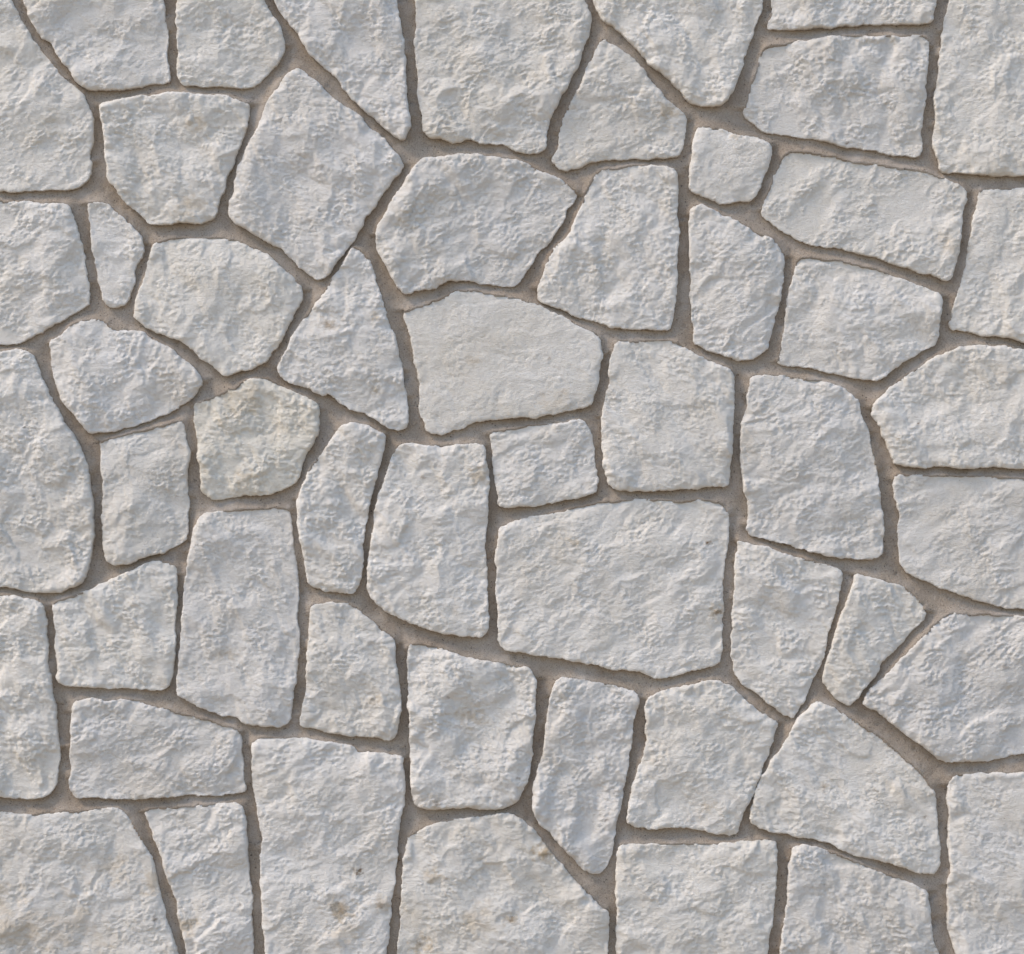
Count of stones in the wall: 55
